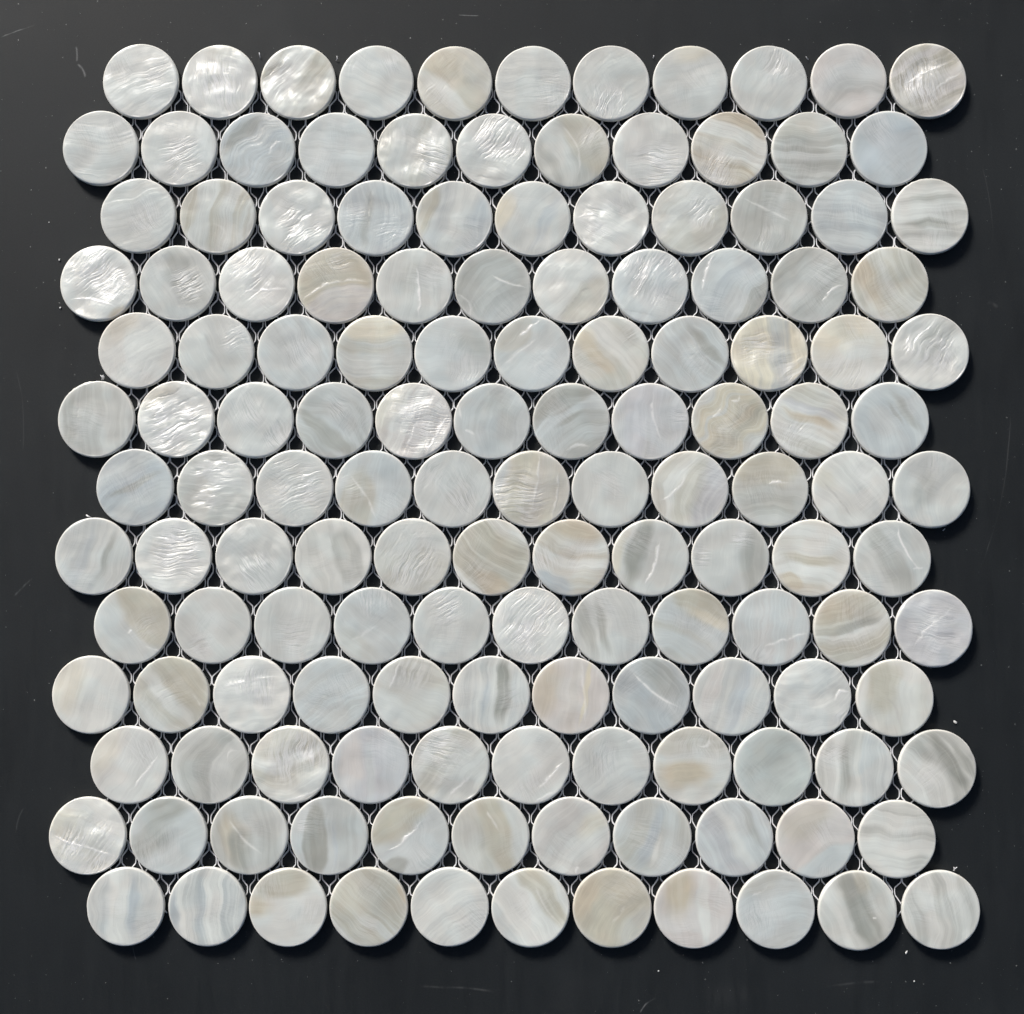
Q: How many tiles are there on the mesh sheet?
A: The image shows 143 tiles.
